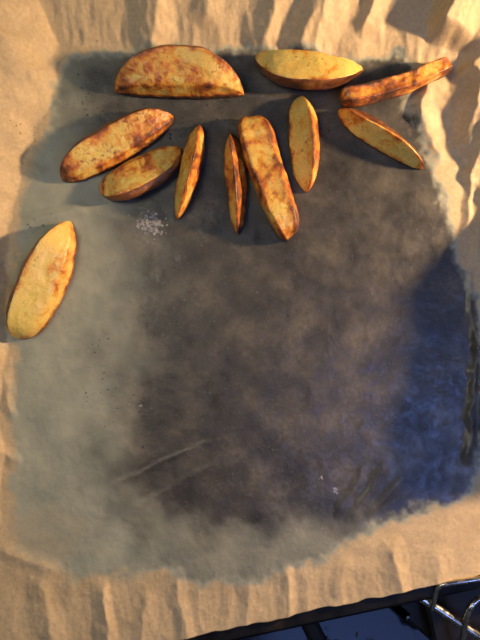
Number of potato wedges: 11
